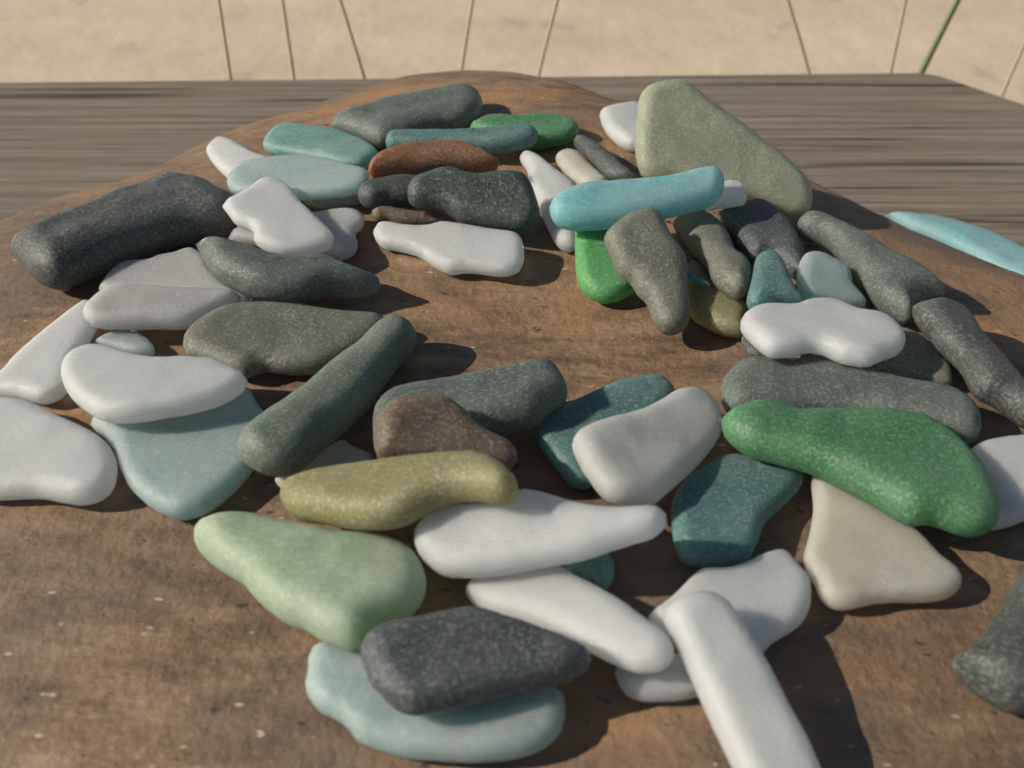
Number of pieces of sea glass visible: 67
